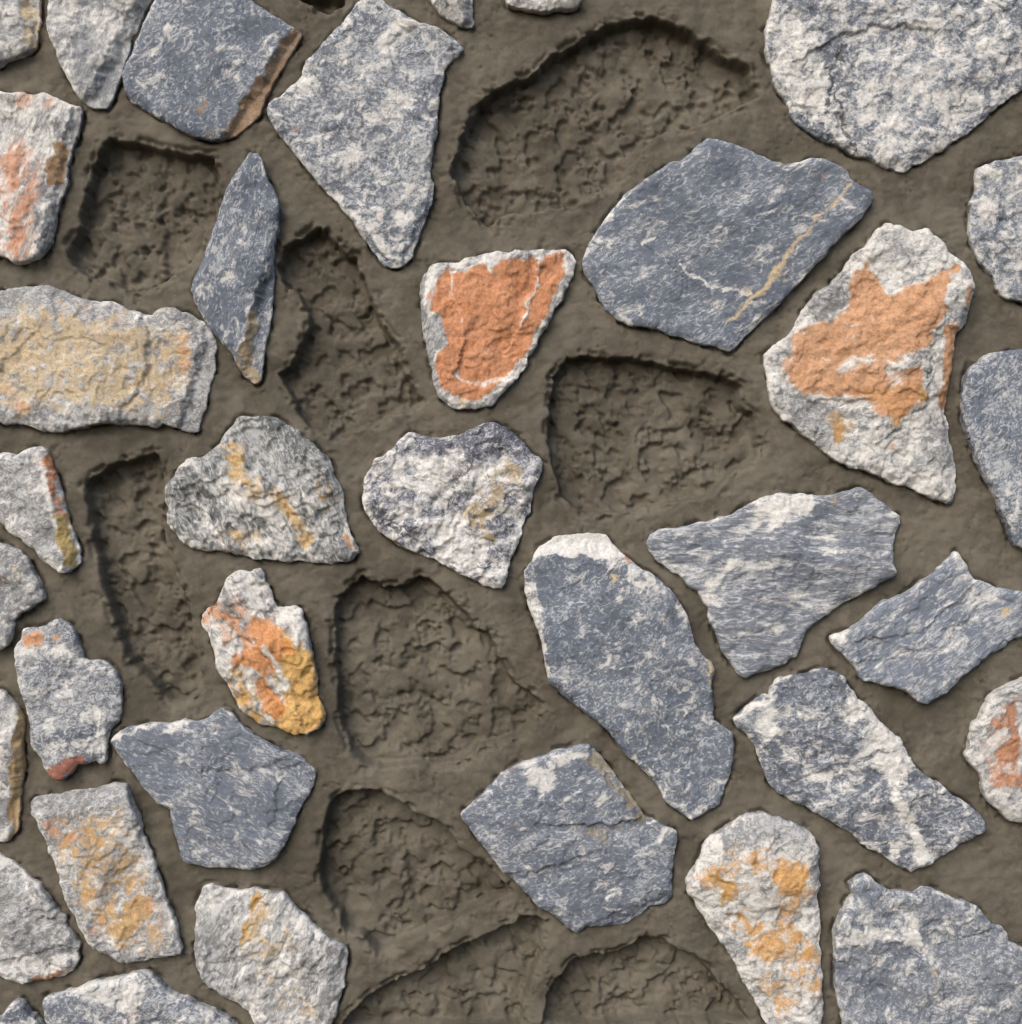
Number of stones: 36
